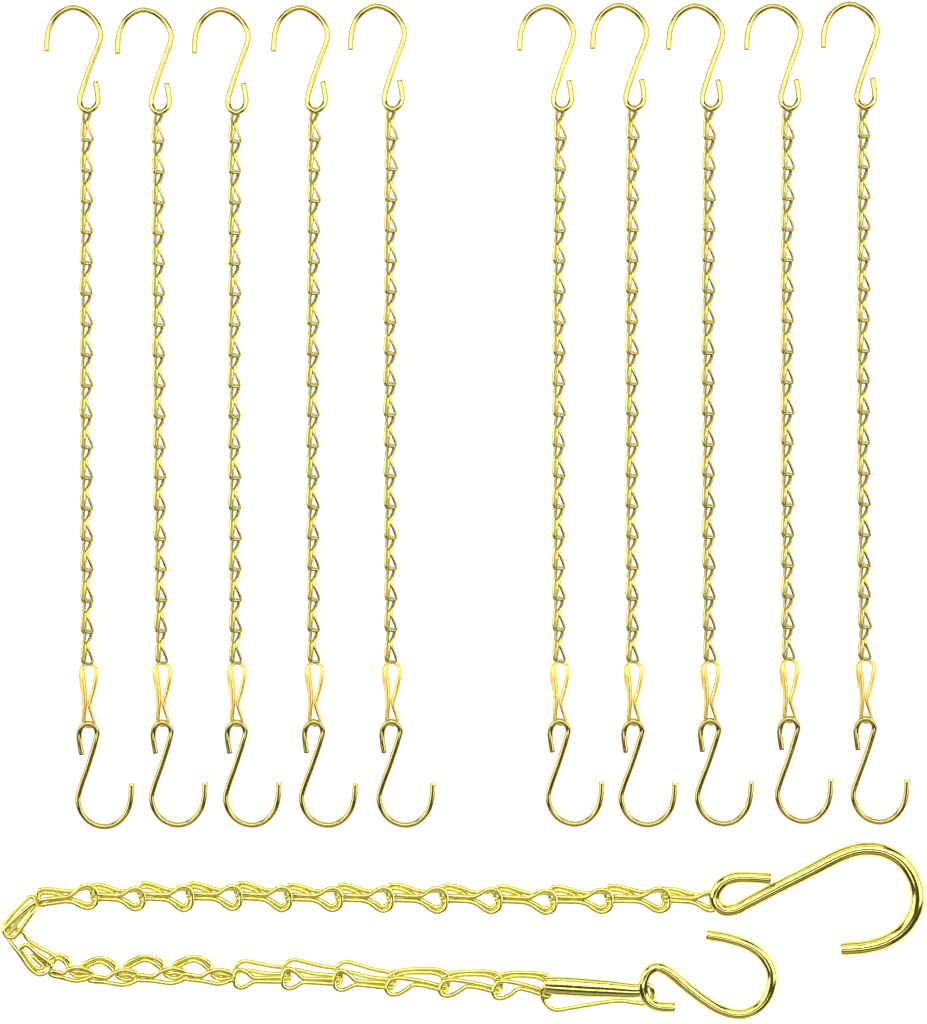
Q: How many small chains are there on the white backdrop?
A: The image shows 10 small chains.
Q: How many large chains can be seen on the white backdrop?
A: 1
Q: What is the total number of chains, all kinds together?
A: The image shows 11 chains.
